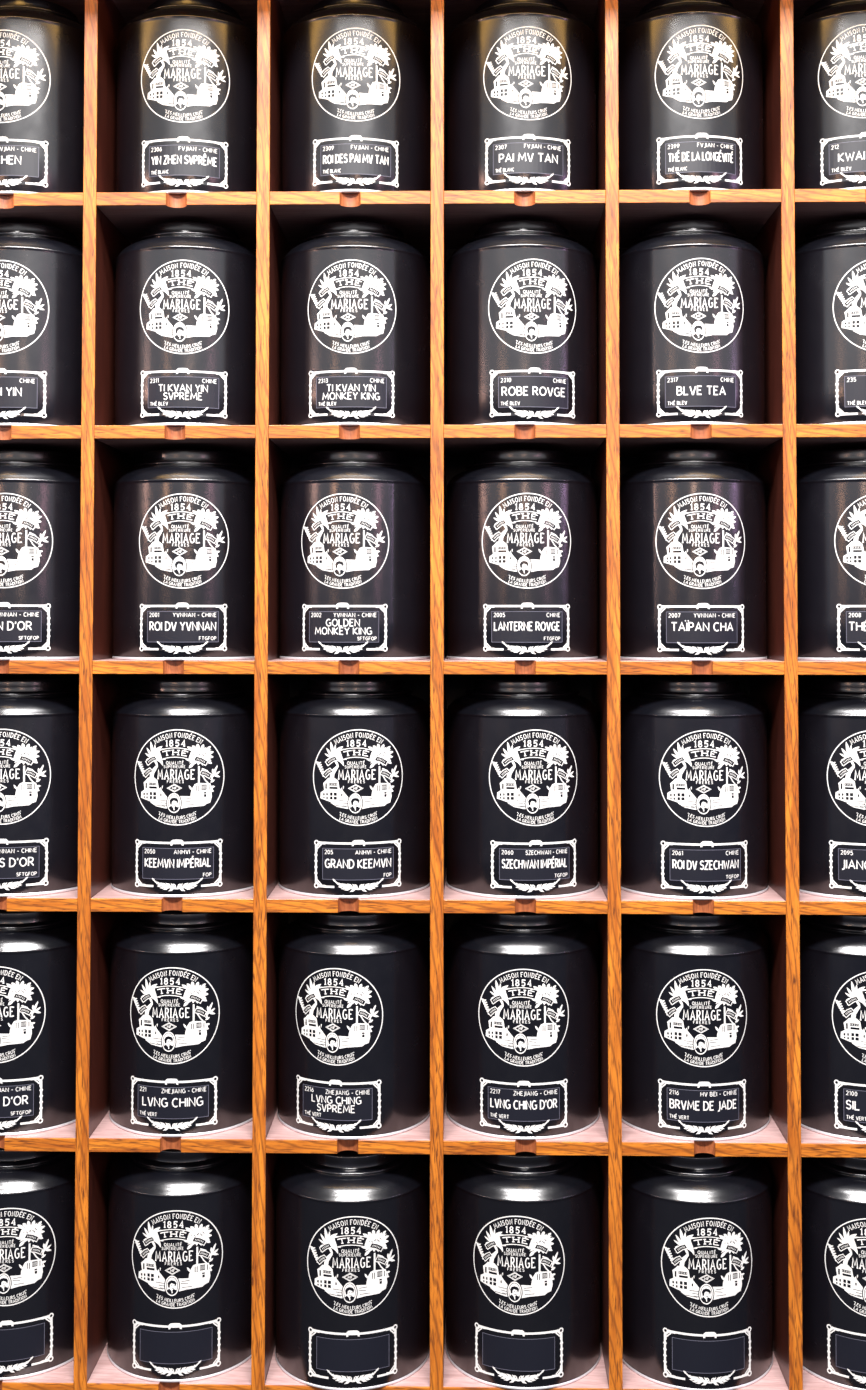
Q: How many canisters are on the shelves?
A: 36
